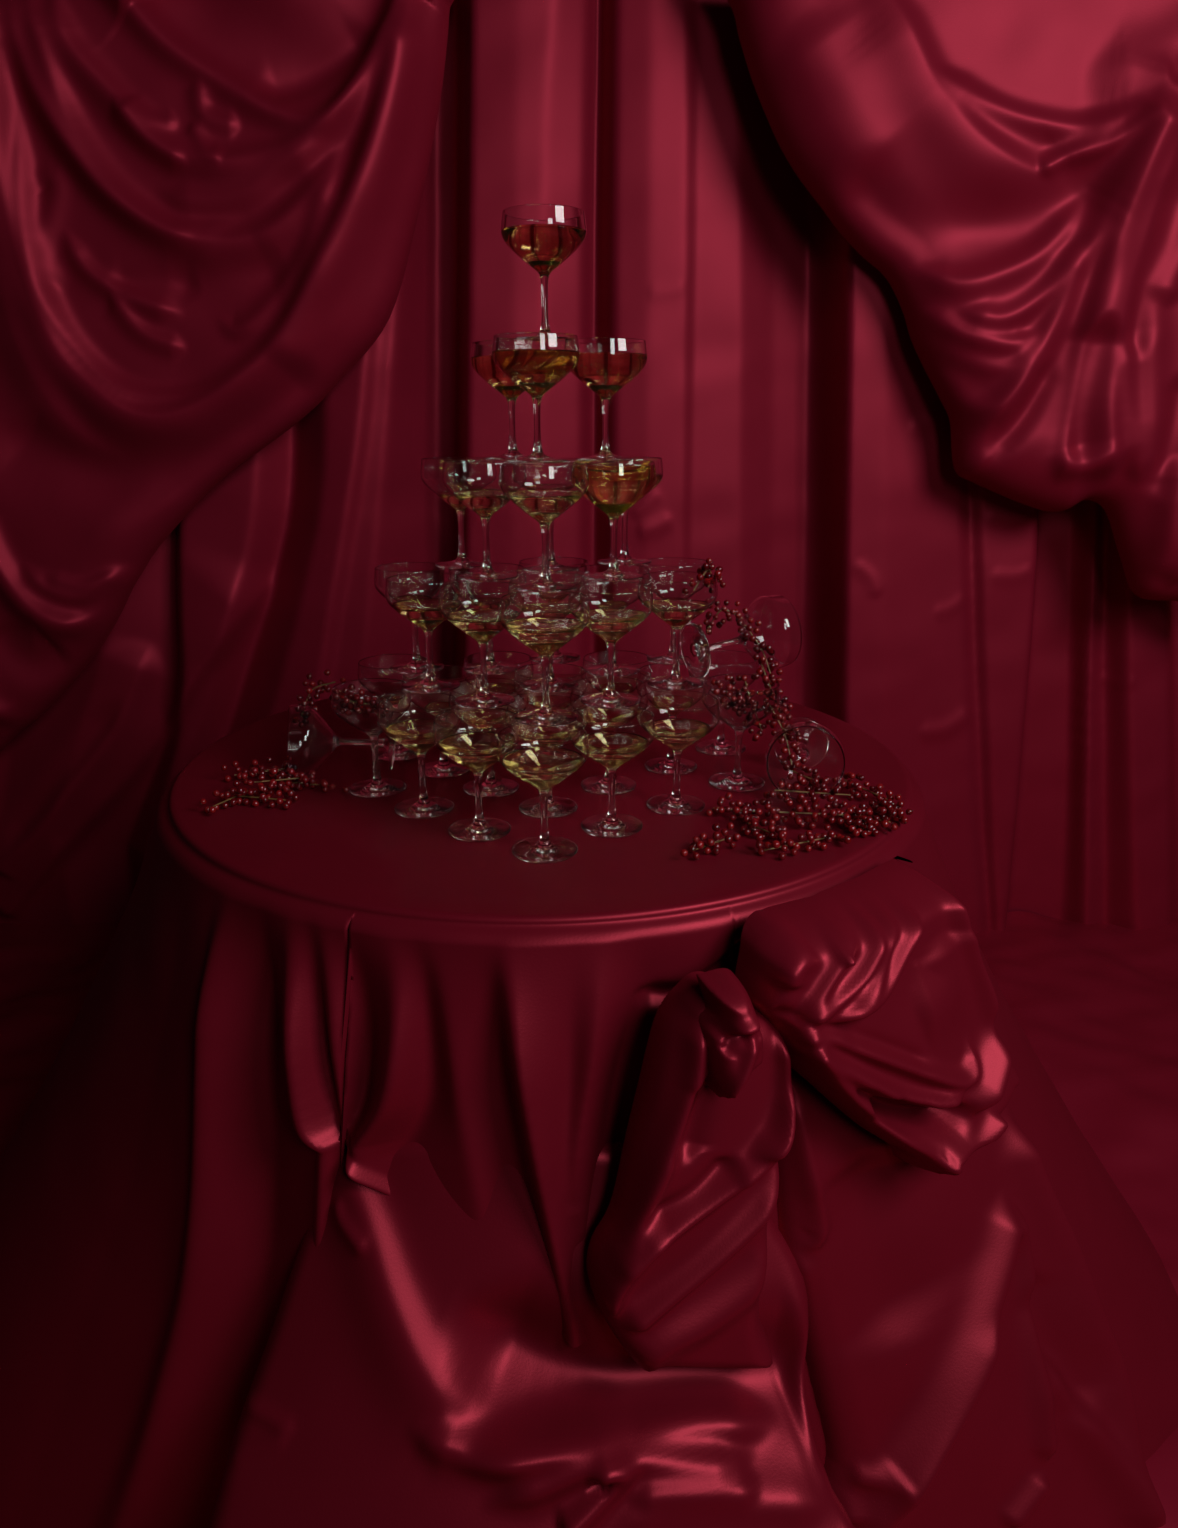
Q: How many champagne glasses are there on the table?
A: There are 41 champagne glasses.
